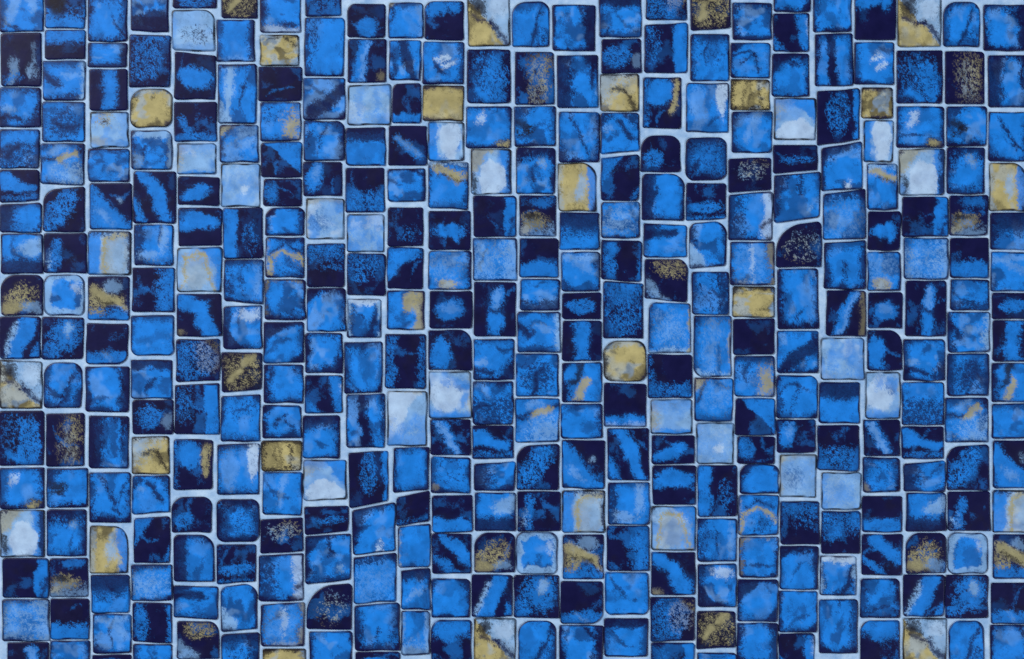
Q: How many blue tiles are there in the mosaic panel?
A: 179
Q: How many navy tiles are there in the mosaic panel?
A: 149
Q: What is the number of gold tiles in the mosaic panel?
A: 19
